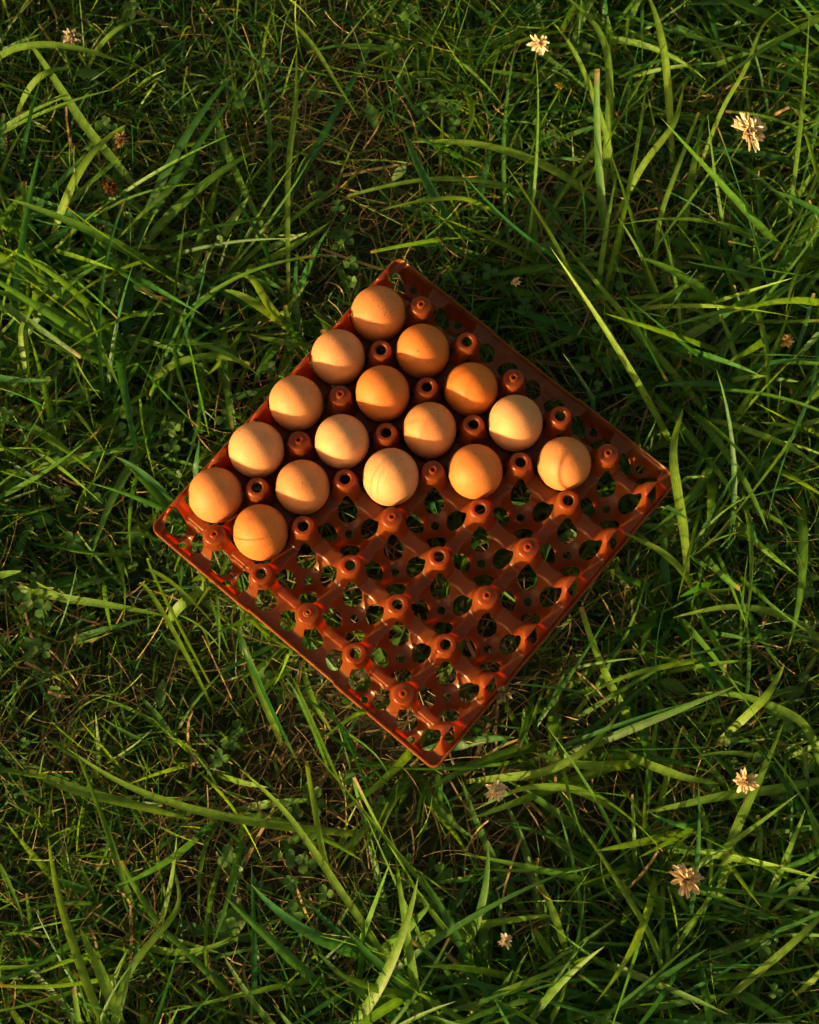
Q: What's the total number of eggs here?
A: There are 16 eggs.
